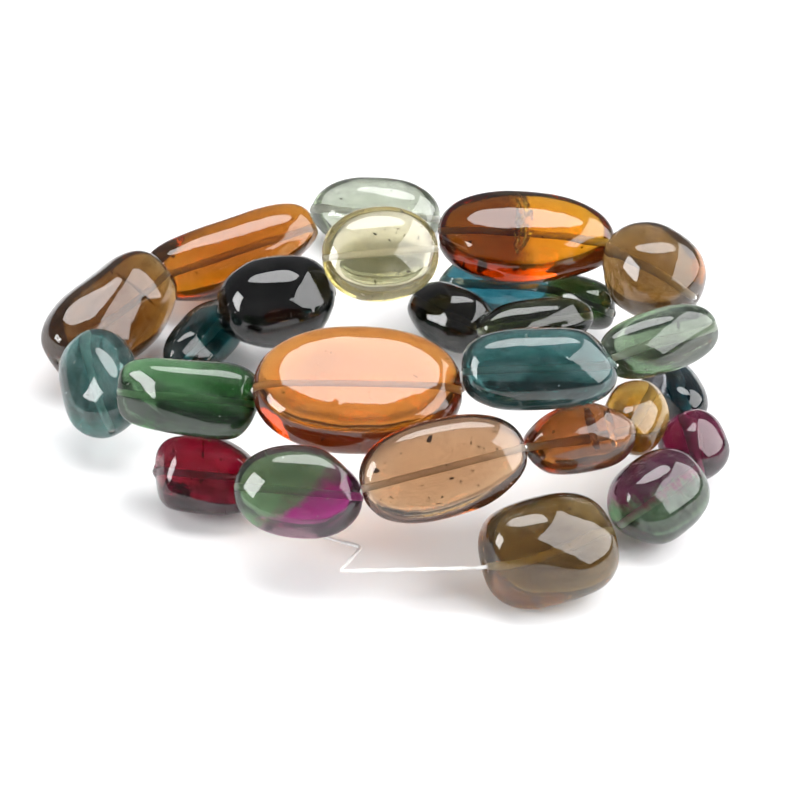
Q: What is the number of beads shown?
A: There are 27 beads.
